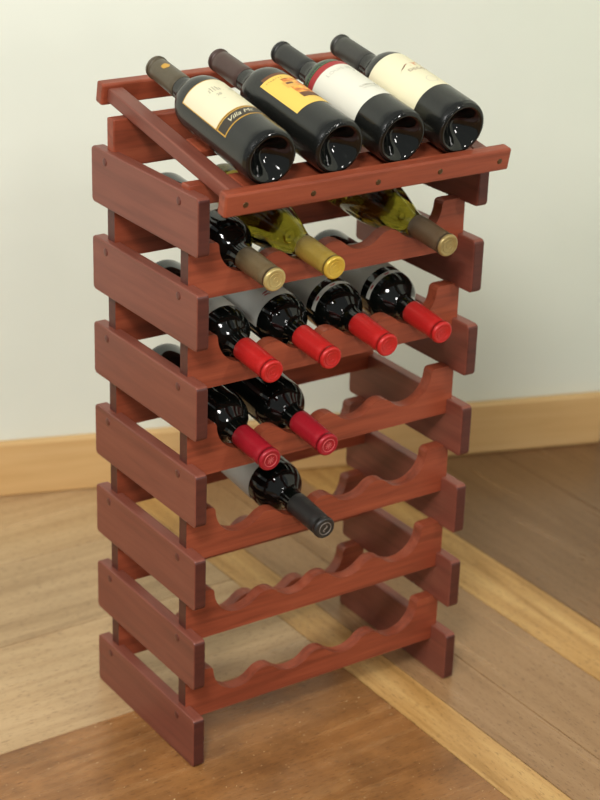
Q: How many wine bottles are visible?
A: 14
